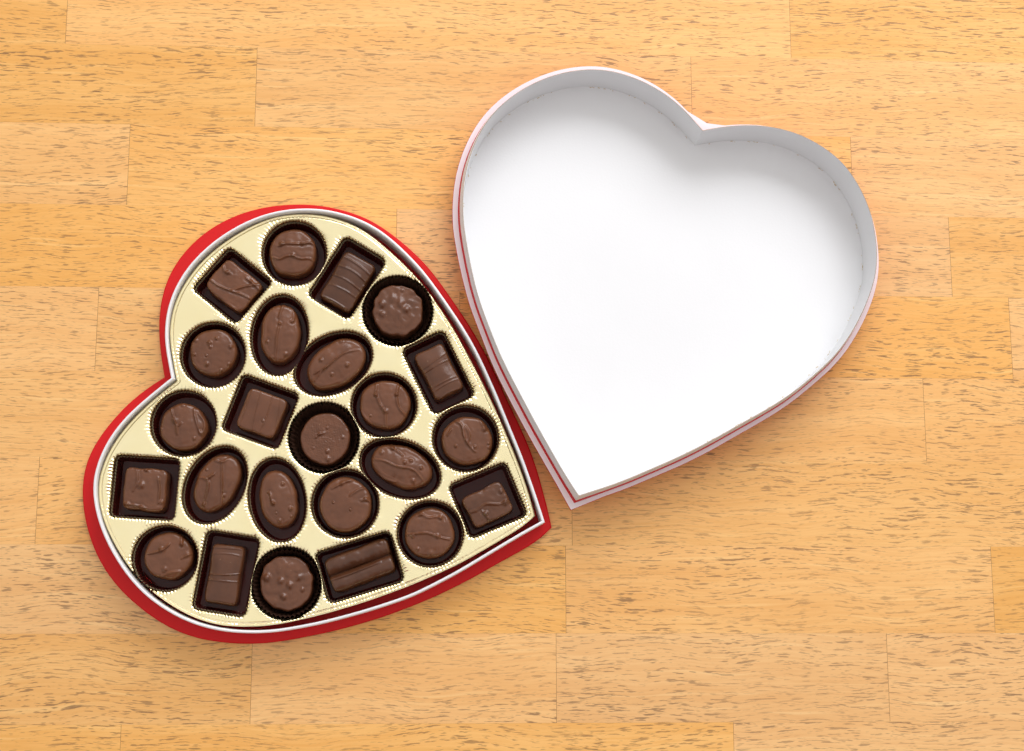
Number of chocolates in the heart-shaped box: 24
